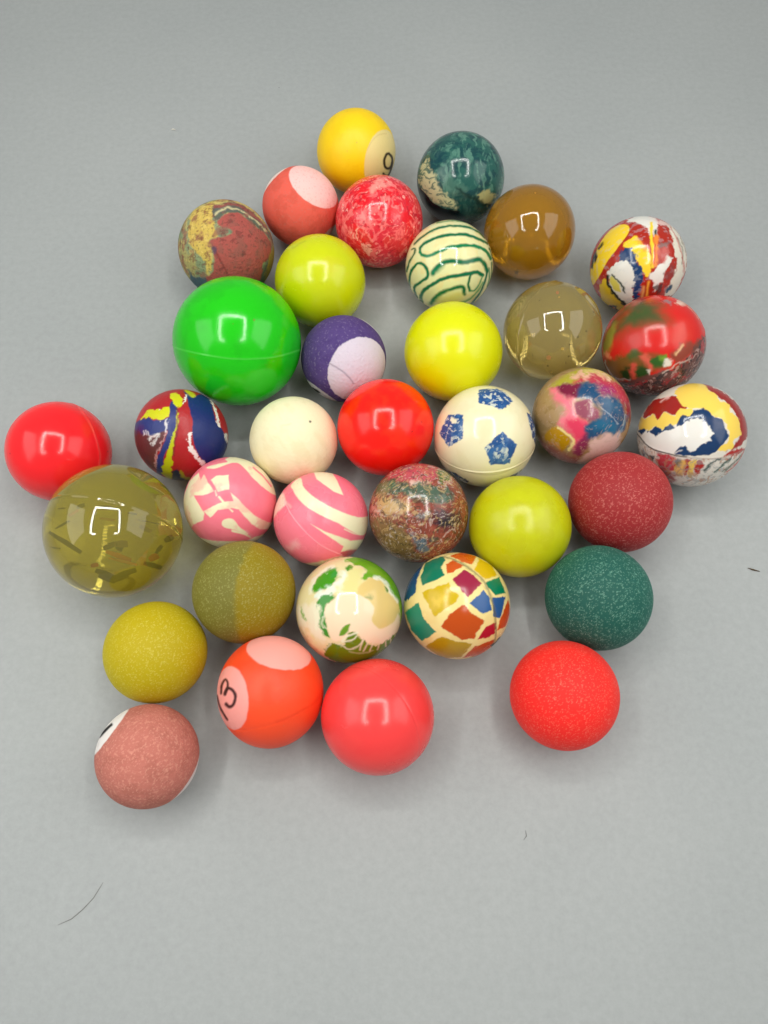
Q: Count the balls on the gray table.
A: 36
